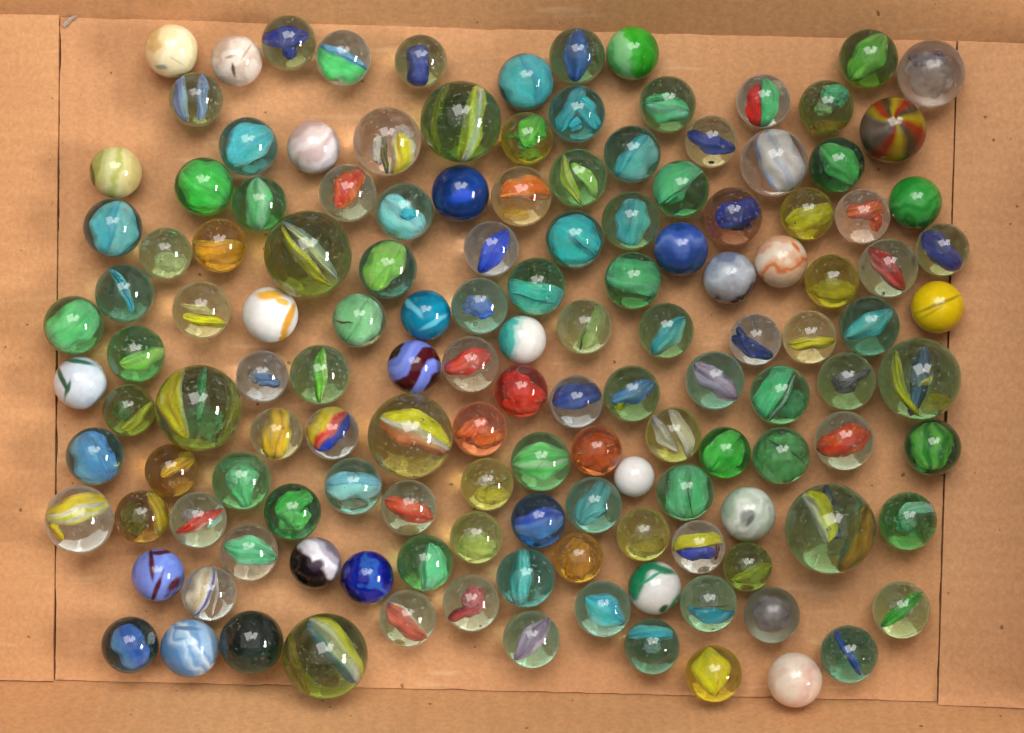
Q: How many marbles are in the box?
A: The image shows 139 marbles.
